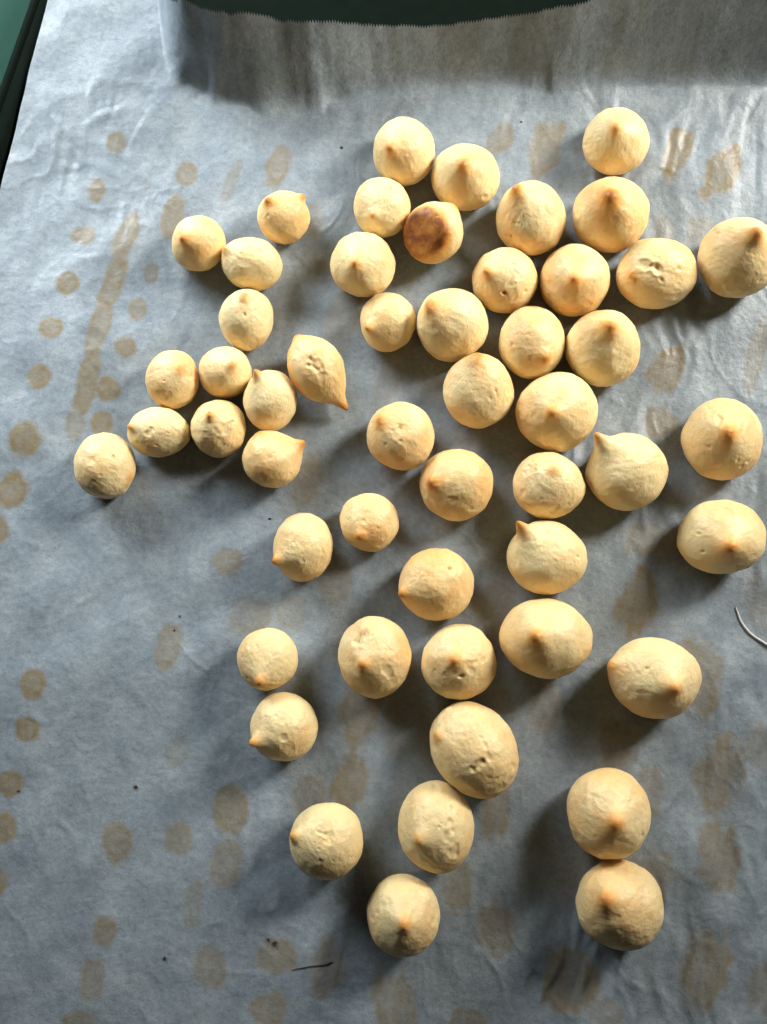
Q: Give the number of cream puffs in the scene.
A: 52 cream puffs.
